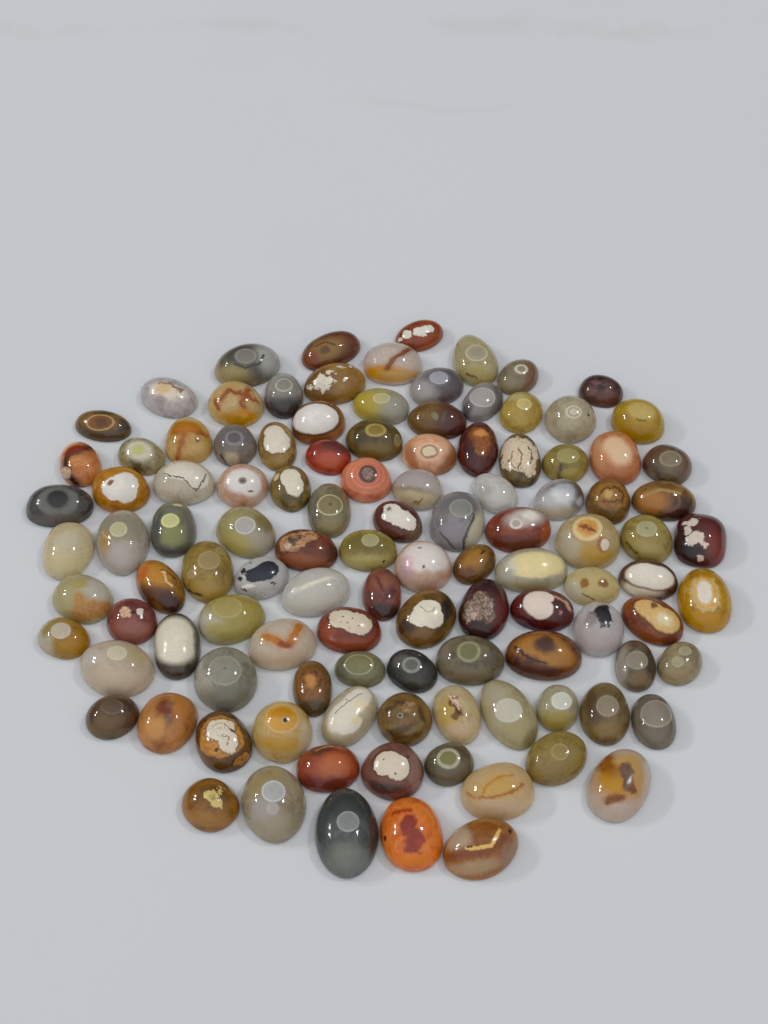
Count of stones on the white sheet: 111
